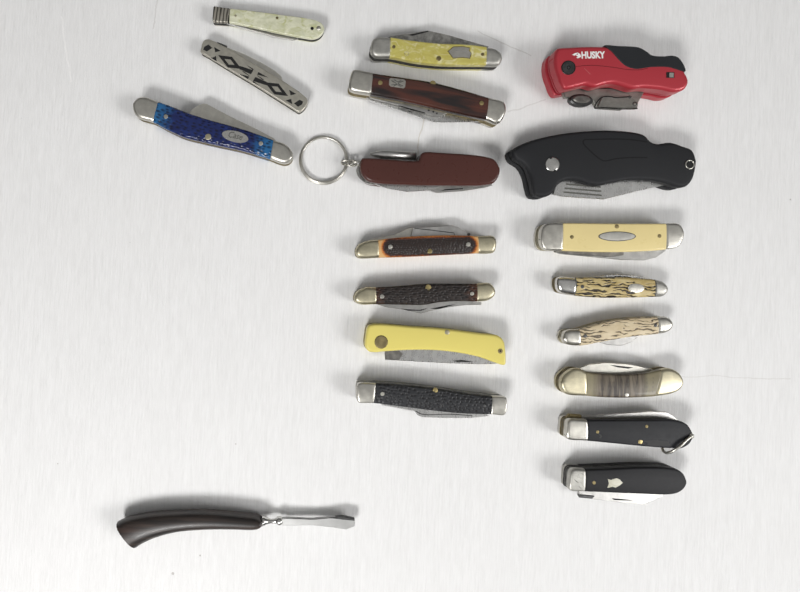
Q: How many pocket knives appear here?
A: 18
